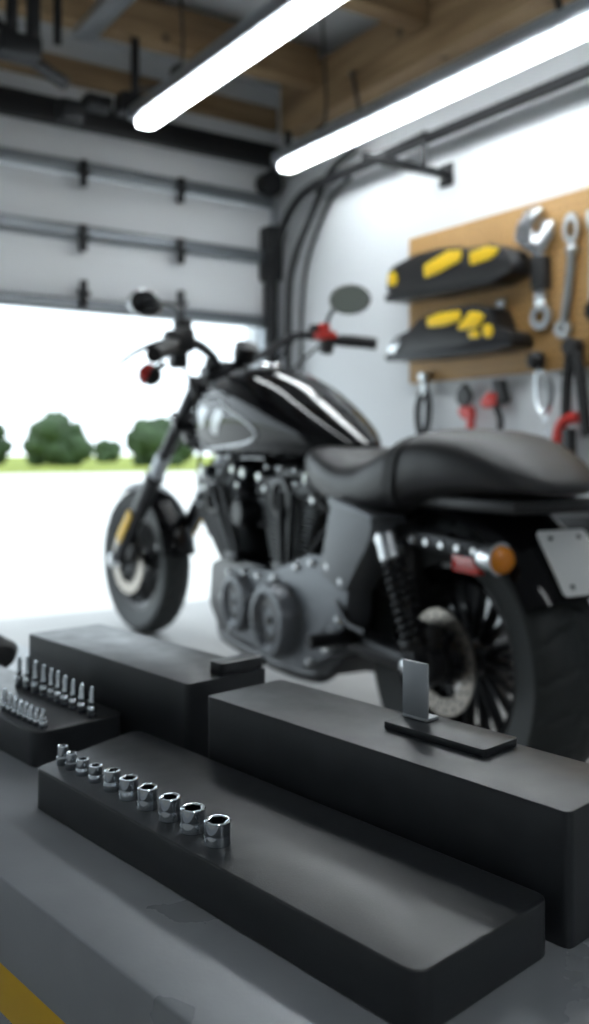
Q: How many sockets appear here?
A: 10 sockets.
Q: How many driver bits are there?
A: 18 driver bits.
